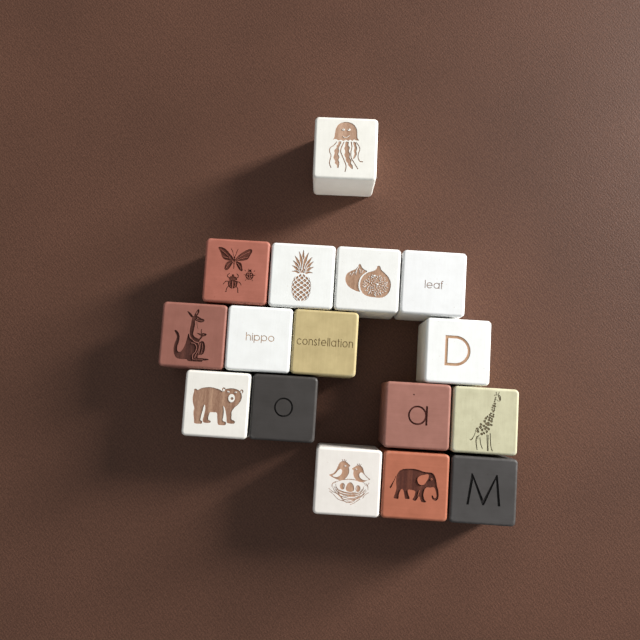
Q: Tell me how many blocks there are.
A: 16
